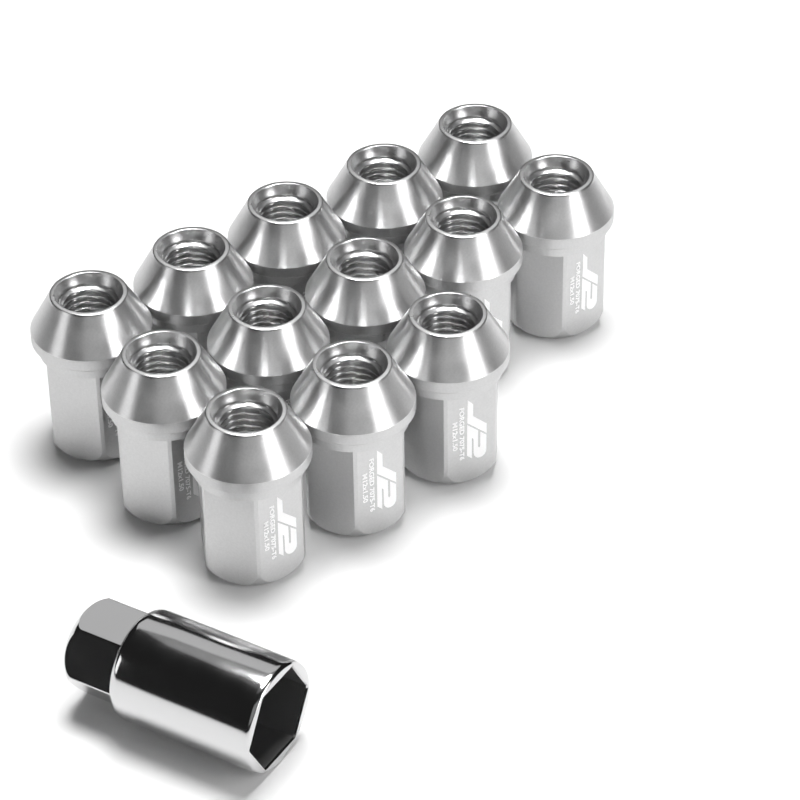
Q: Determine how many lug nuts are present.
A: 13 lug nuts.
